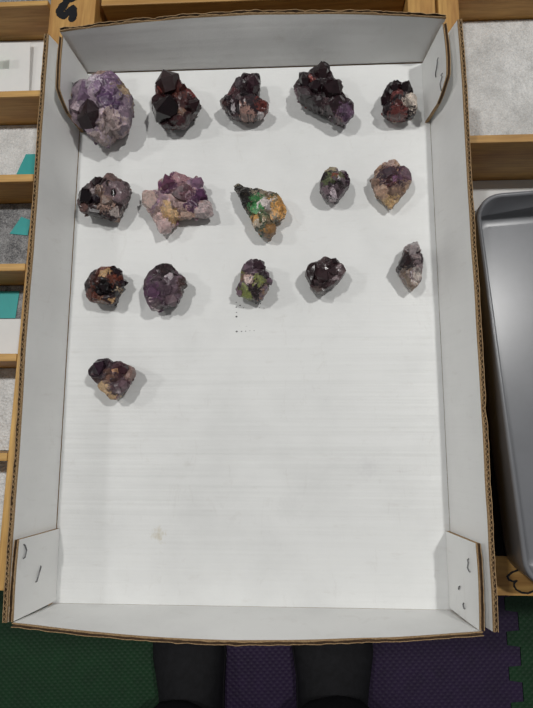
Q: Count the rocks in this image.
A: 16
